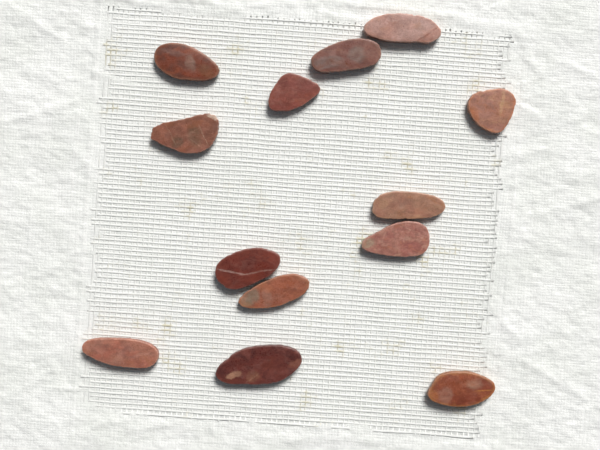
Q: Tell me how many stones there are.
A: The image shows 13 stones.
